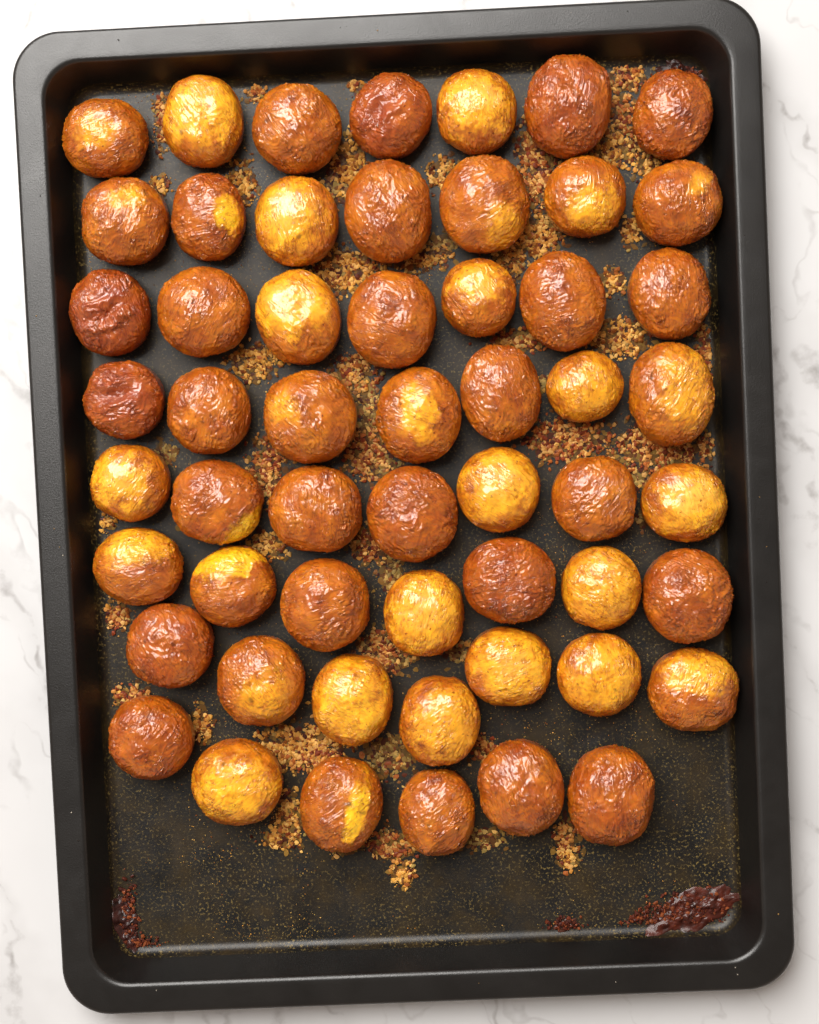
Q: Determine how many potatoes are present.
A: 55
